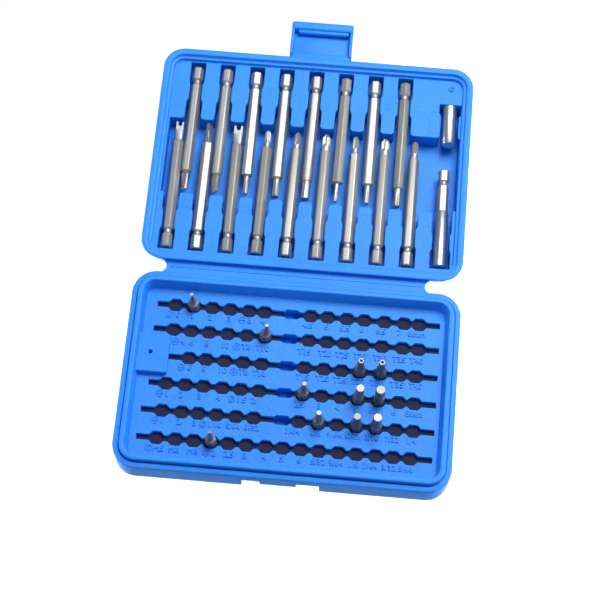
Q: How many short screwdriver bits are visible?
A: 11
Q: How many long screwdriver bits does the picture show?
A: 17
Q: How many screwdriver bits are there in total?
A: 28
